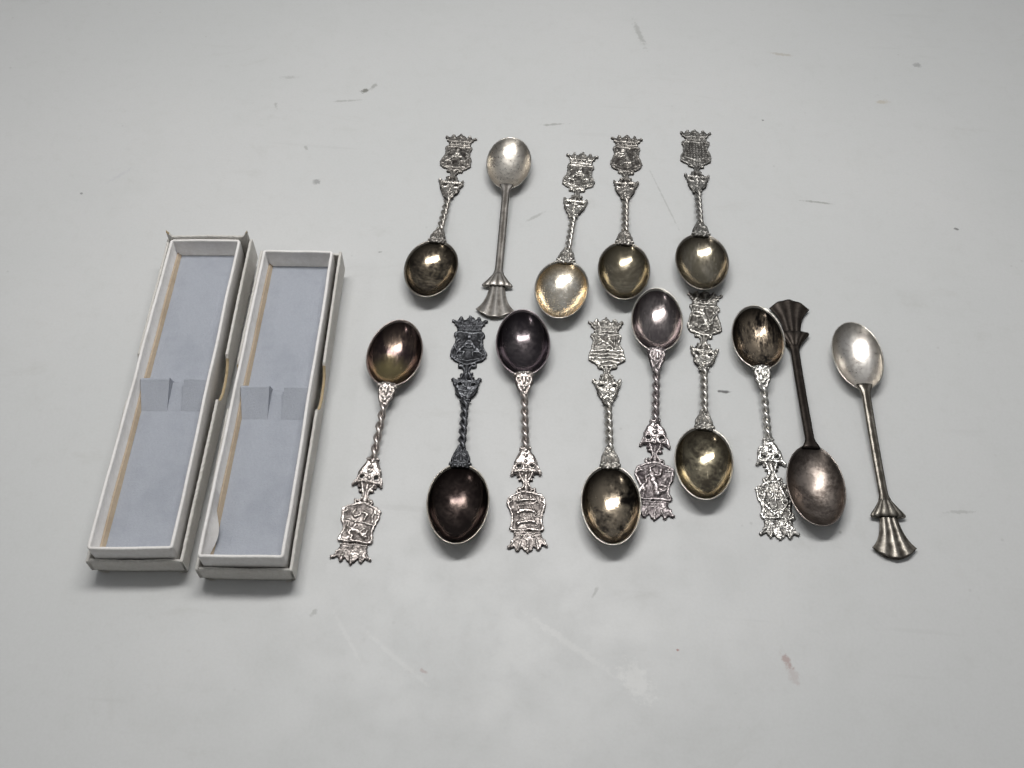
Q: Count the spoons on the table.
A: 14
